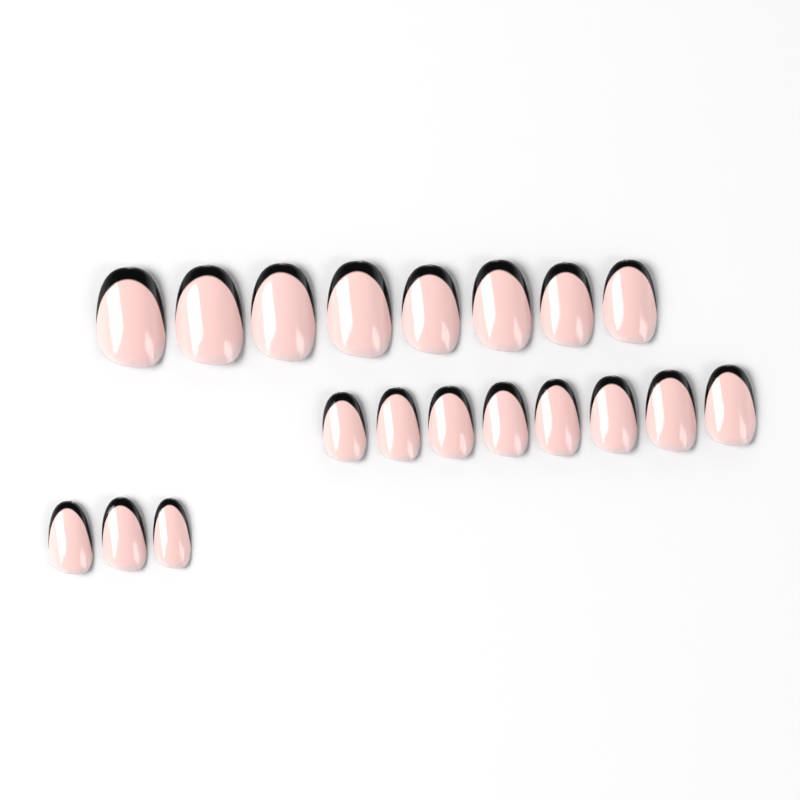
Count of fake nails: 19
